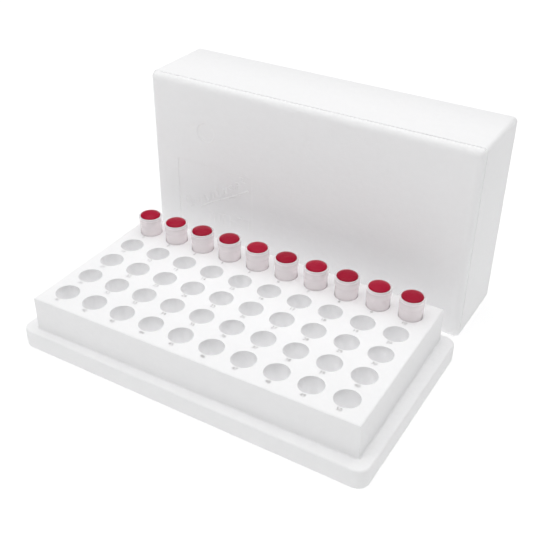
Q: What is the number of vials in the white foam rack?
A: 10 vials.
